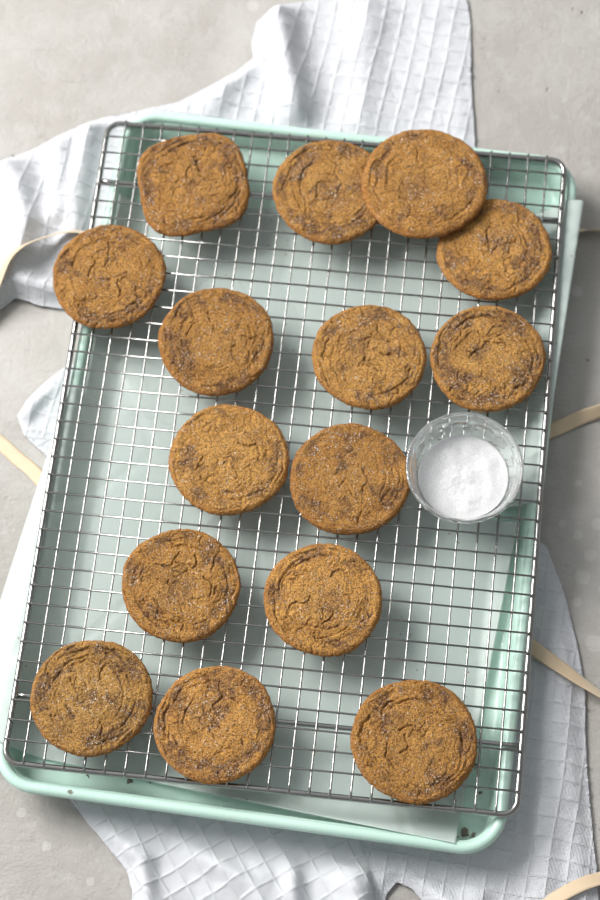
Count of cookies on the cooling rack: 15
